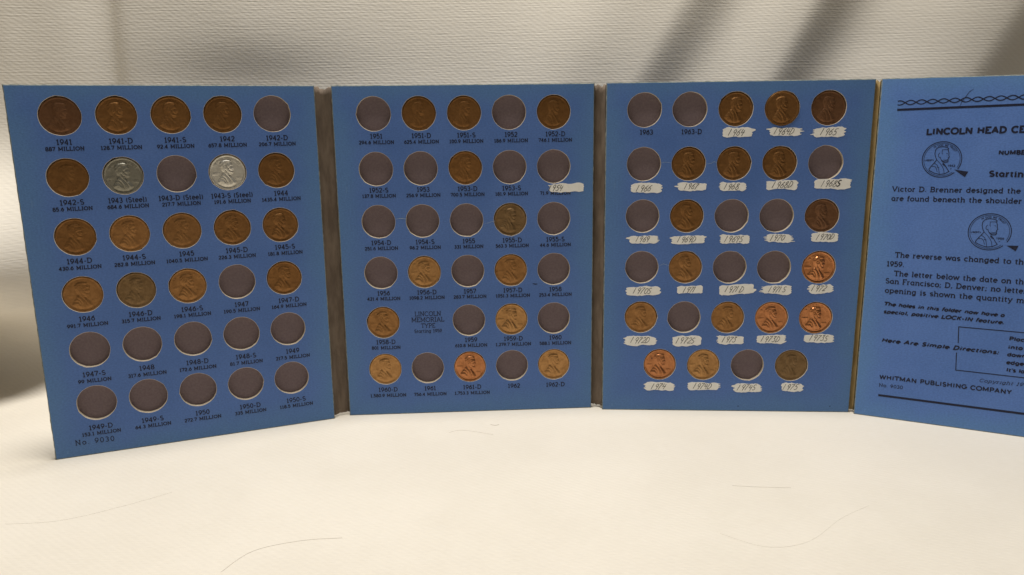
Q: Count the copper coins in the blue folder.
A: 44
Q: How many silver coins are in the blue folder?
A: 2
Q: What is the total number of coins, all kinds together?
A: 46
